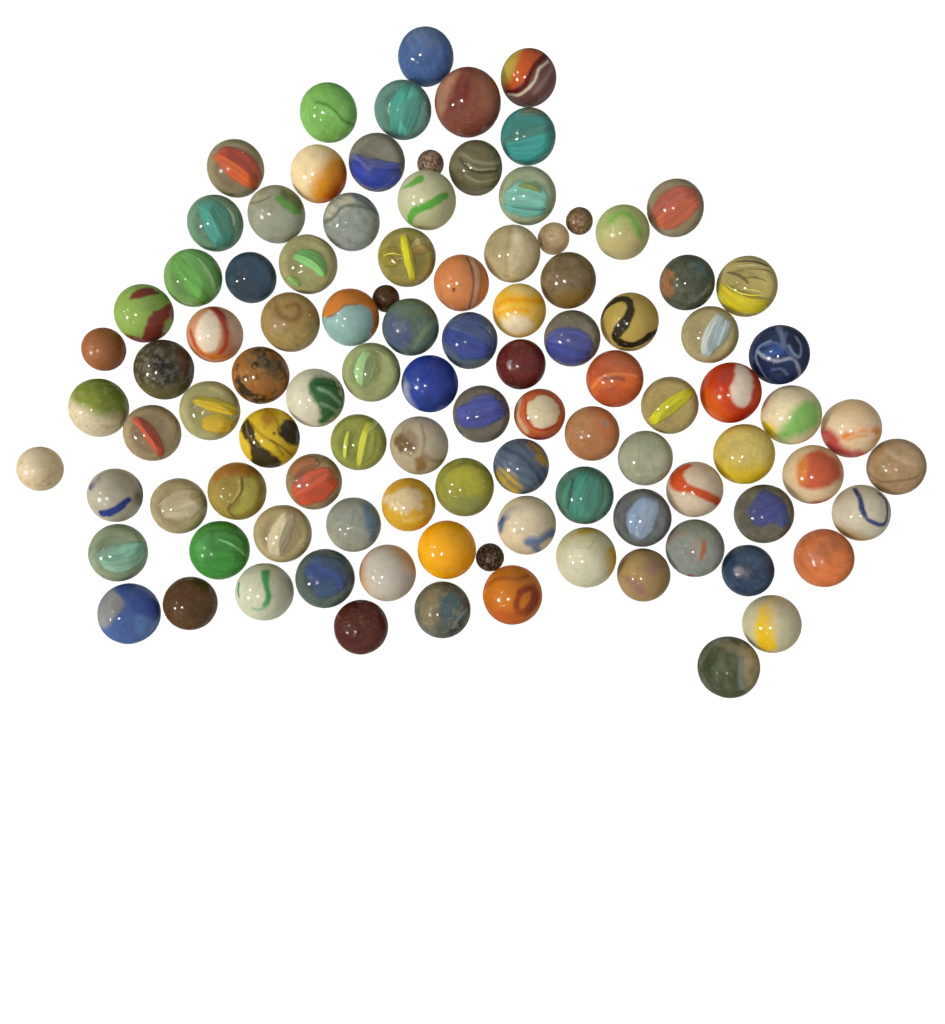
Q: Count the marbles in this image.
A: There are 101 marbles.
